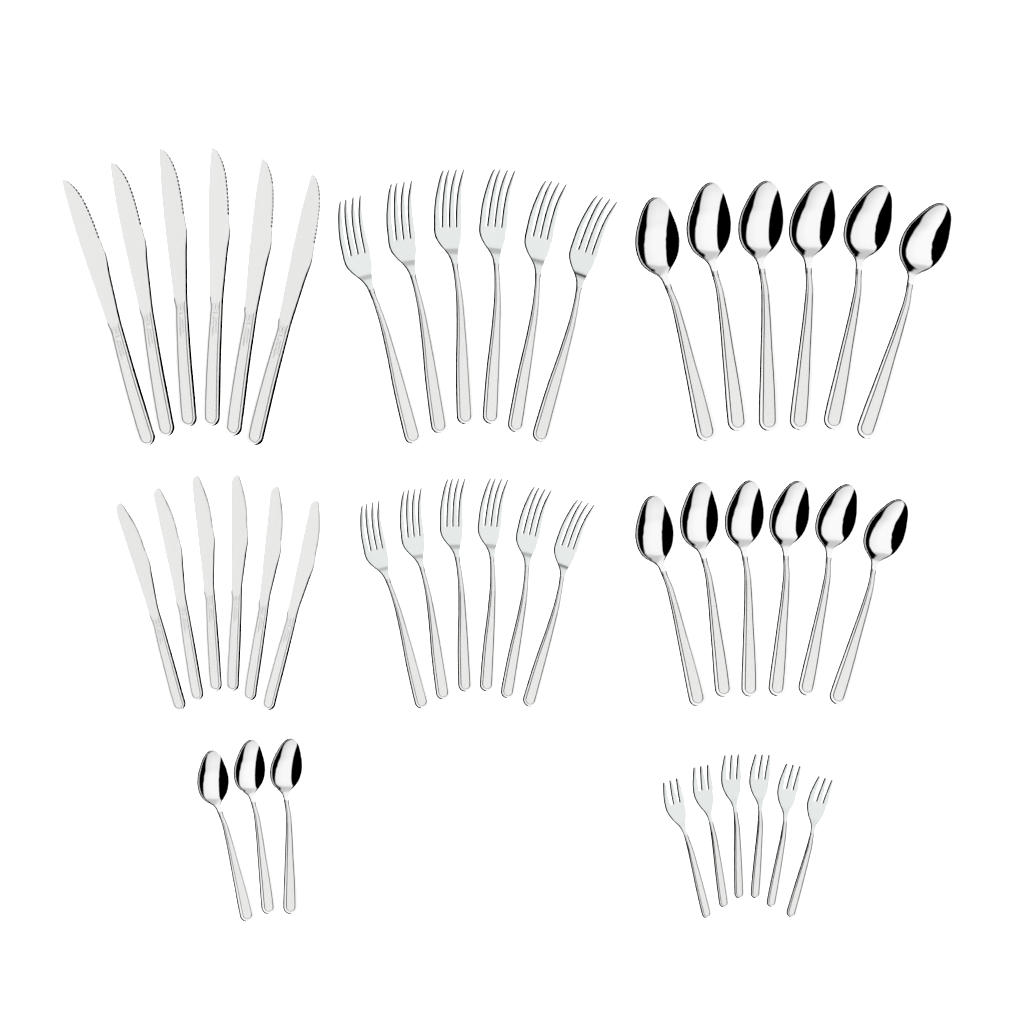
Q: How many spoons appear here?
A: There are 15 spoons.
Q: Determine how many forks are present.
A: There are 18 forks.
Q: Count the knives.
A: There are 12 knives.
